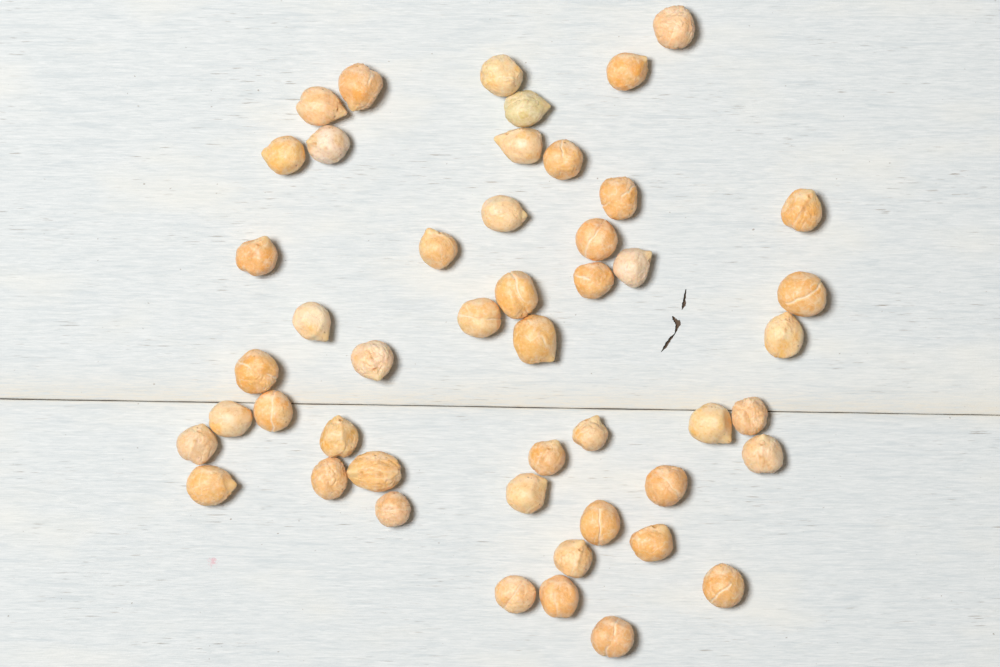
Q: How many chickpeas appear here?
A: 48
